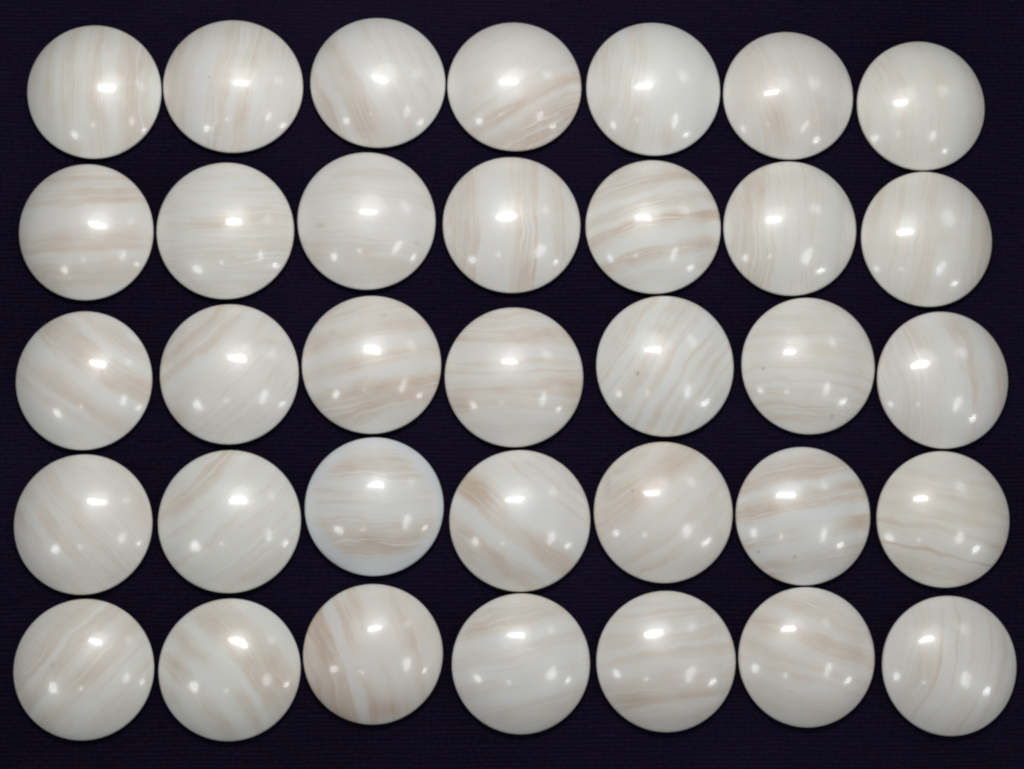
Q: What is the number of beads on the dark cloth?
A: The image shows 35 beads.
